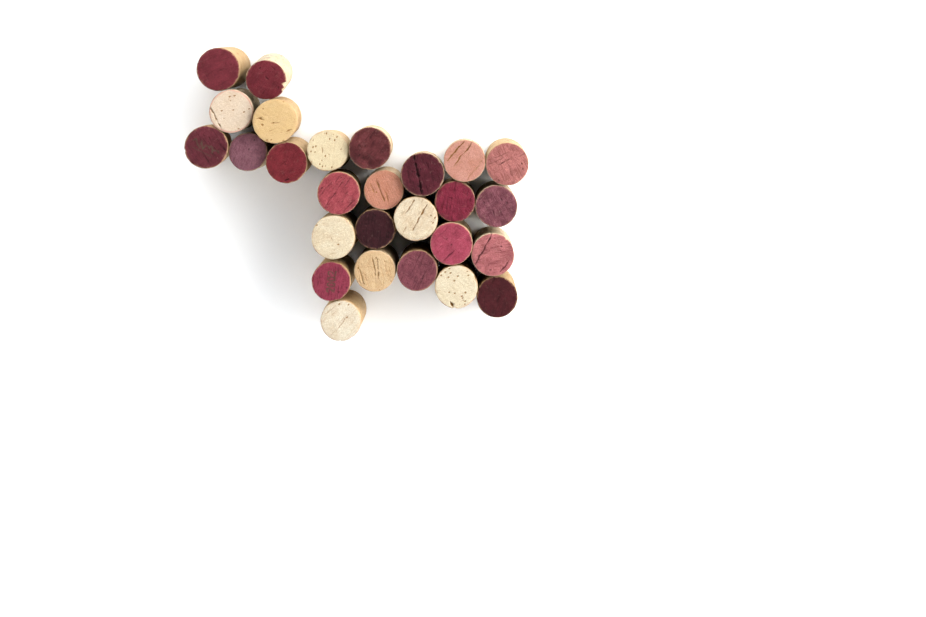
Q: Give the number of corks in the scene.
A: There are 27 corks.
